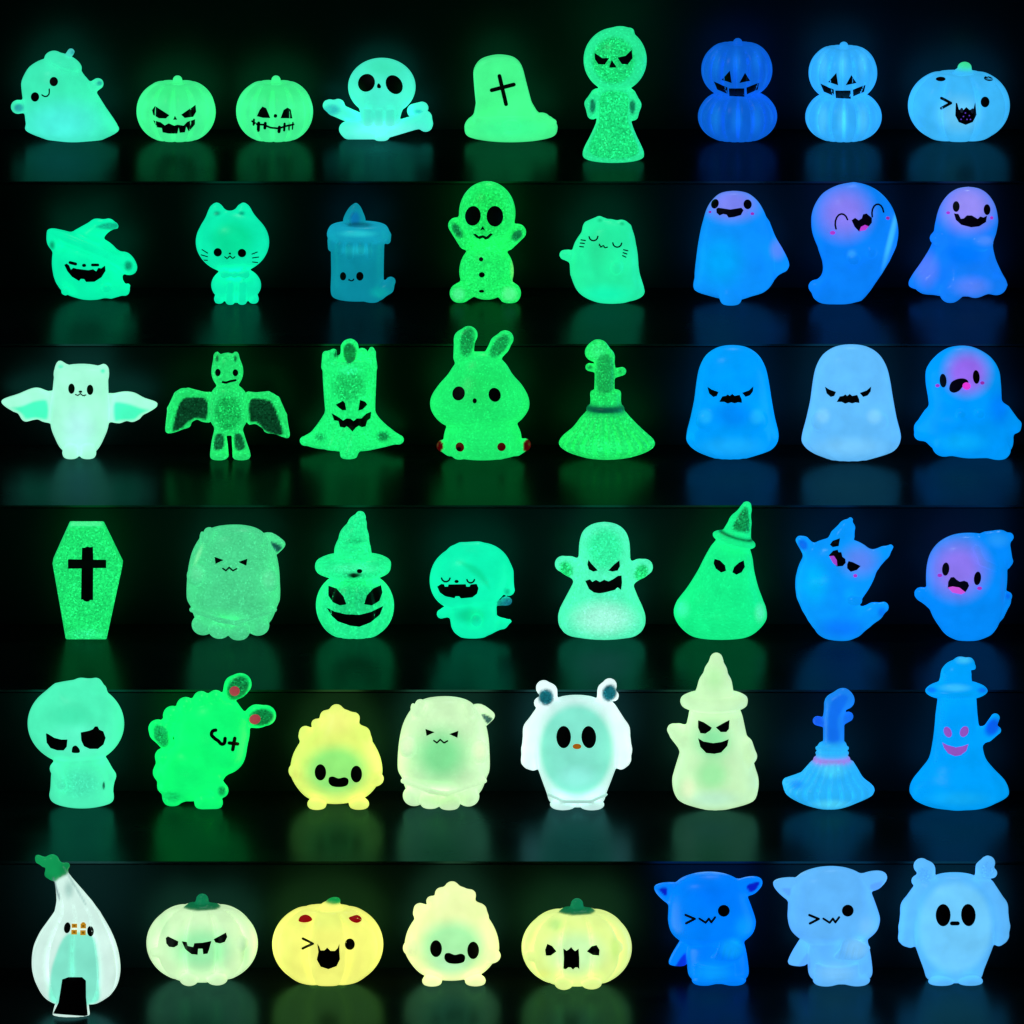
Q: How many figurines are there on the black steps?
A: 49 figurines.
